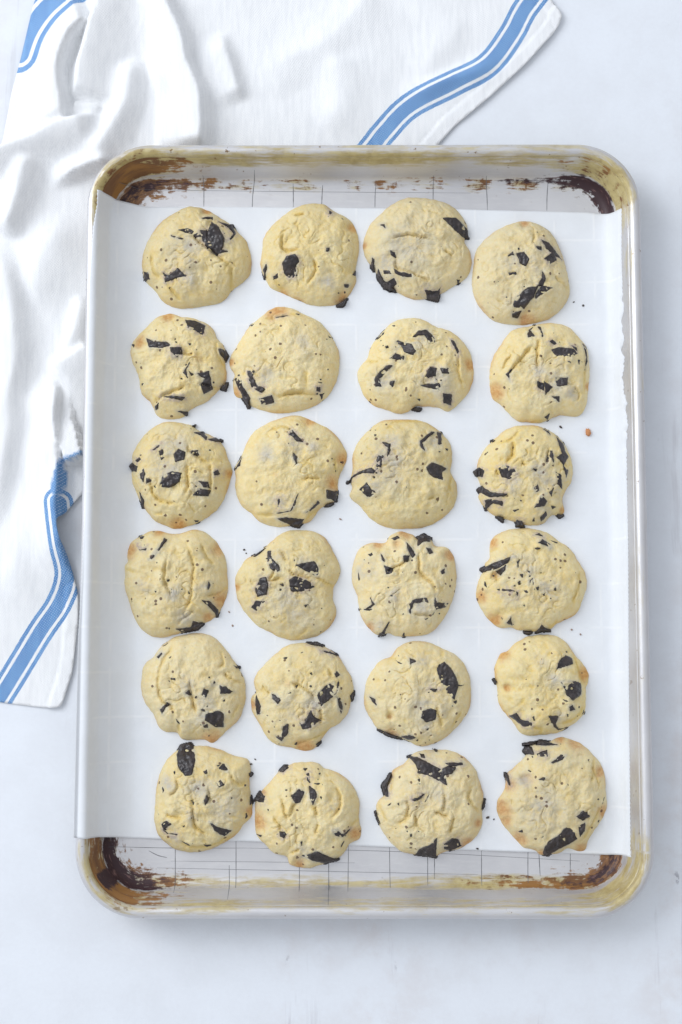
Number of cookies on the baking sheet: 24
